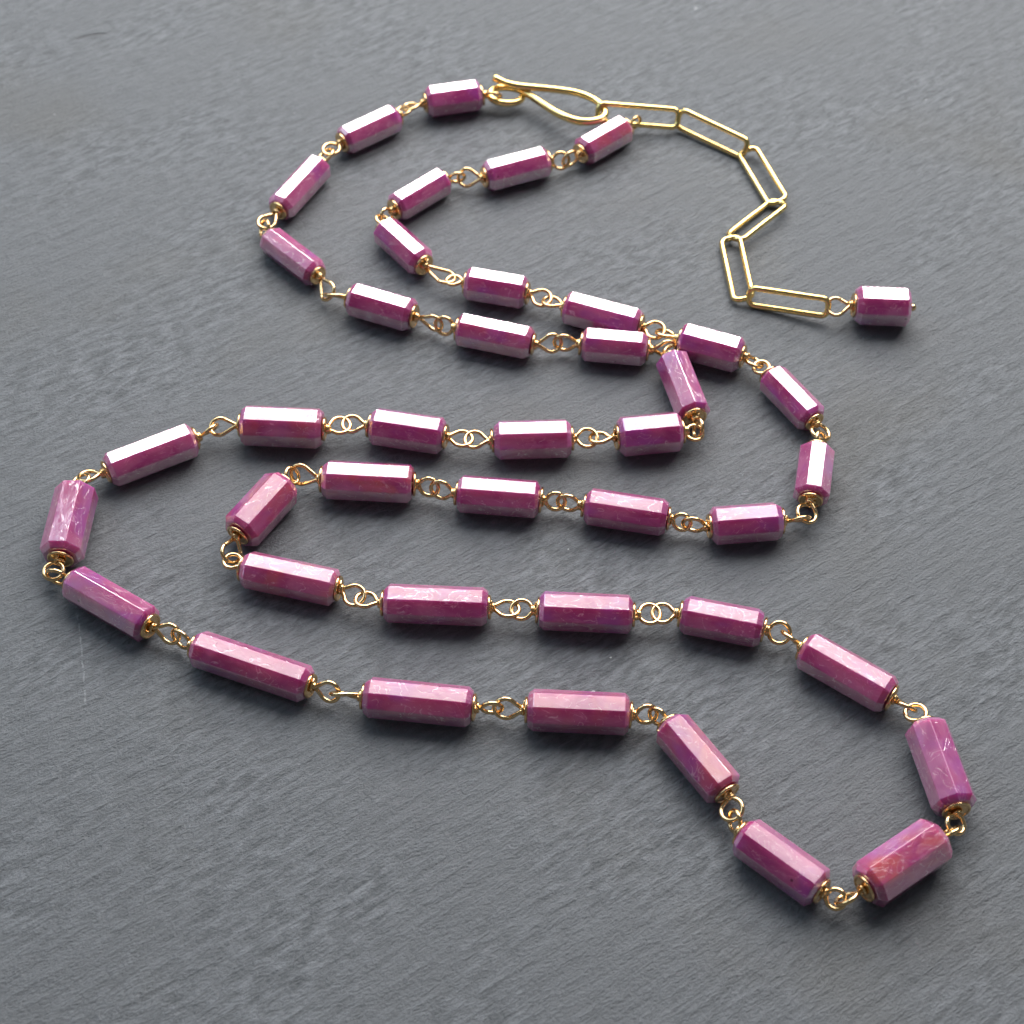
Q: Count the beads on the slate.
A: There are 42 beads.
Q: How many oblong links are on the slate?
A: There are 6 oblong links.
